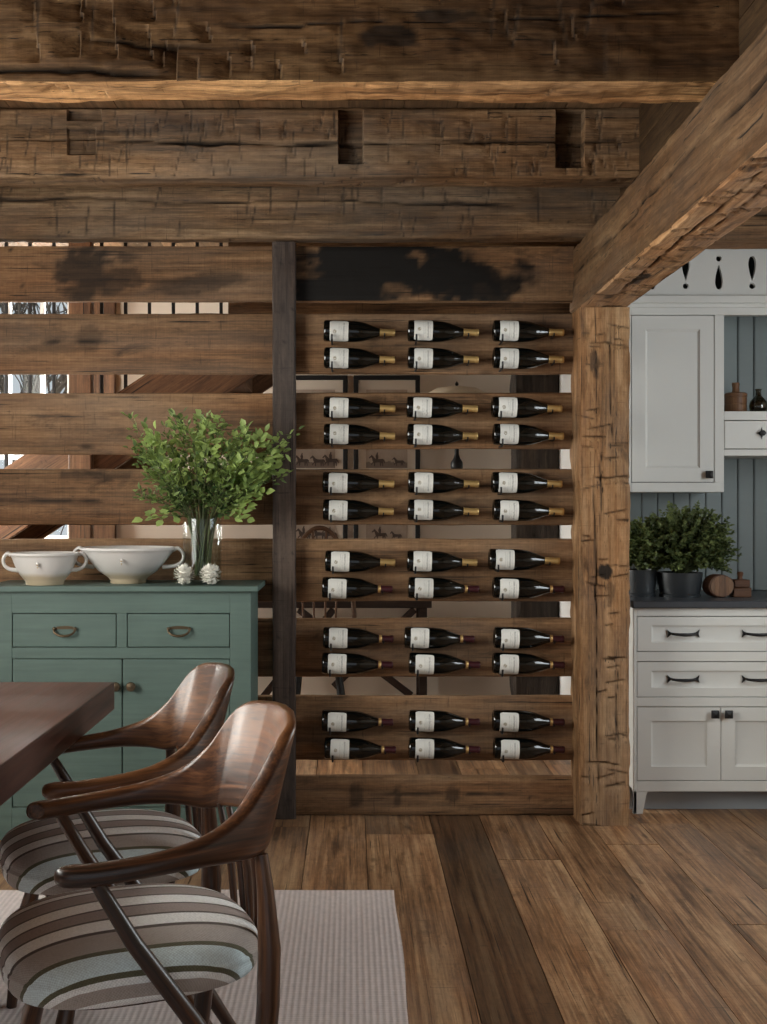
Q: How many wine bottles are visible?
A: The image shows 36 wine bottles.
